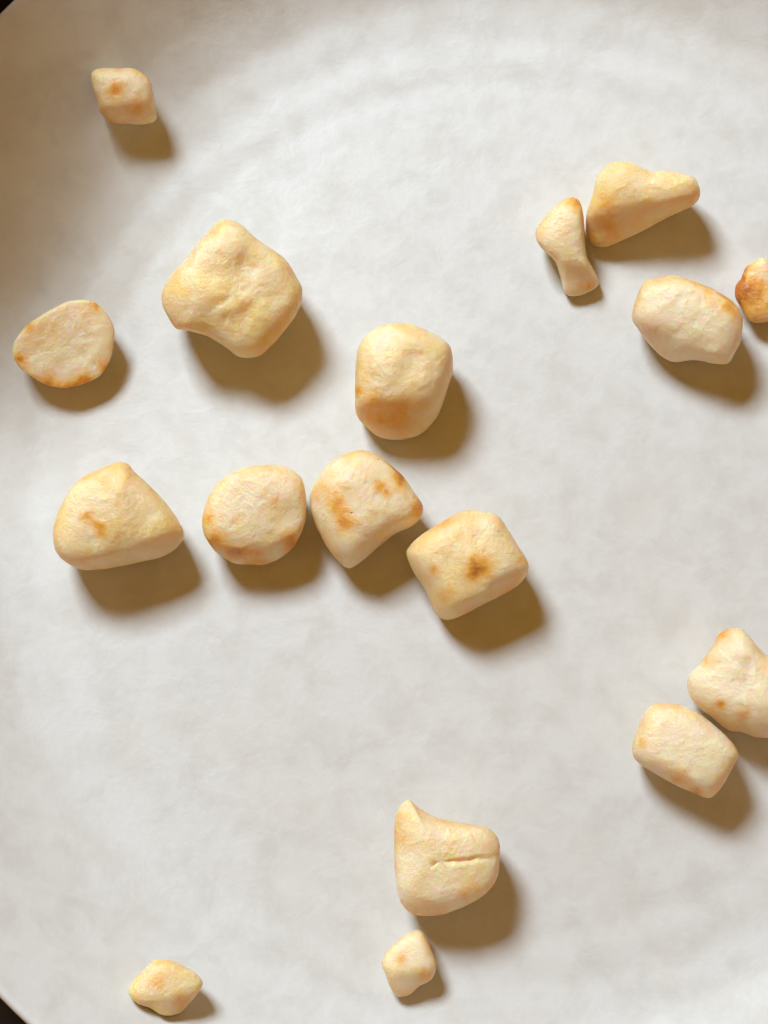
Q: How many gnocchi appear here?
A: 17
